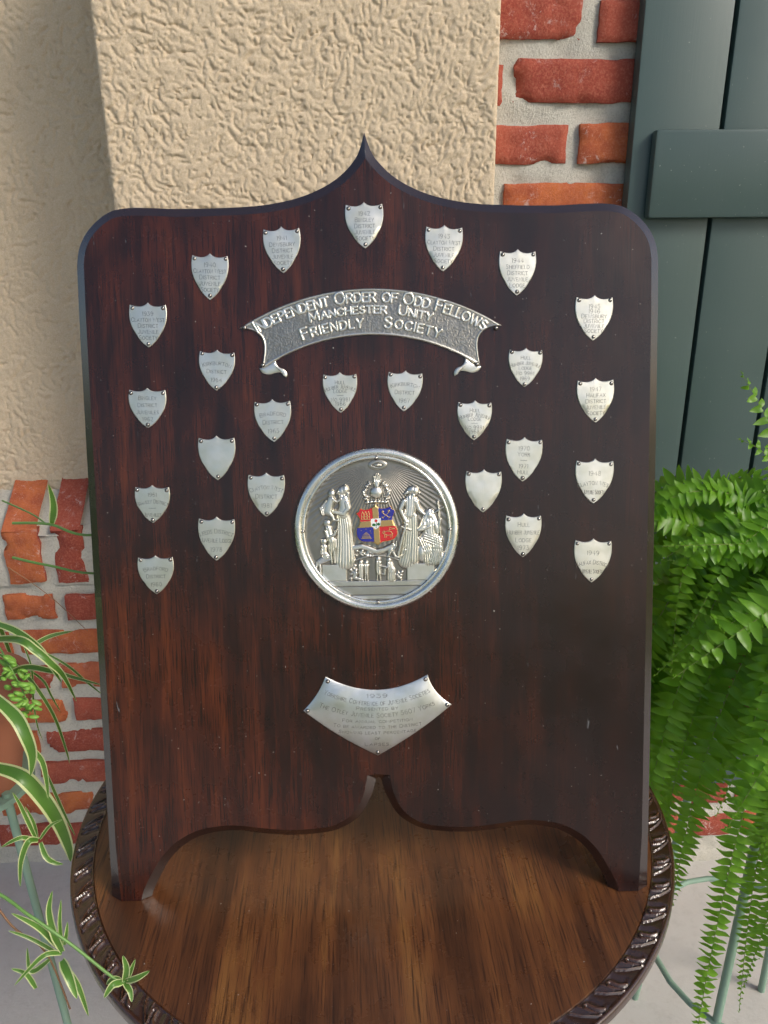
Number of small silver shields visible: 25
